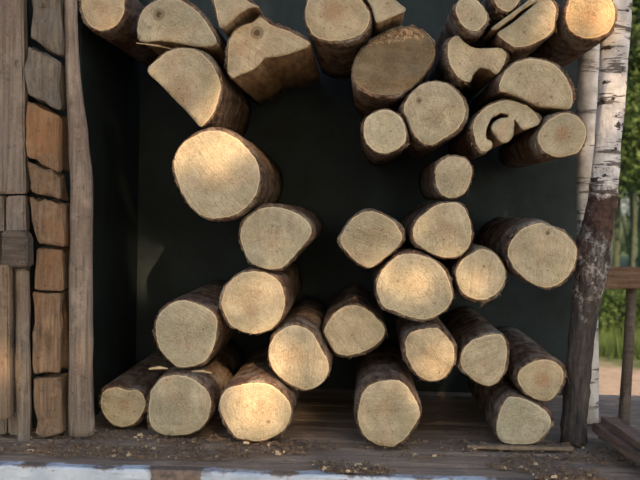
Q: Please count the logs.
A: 38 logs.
